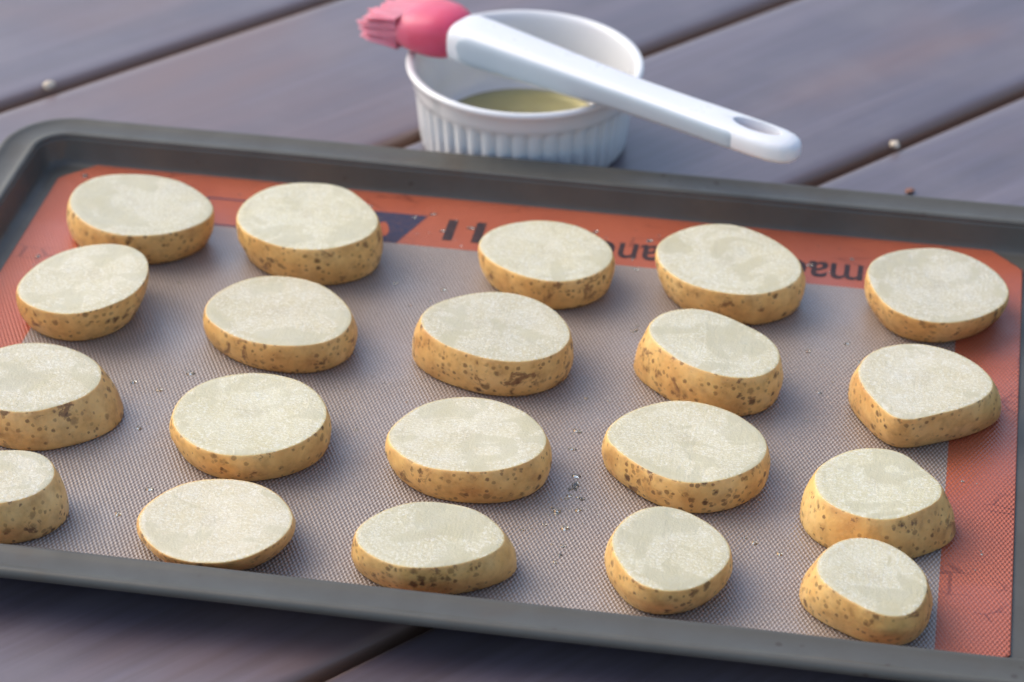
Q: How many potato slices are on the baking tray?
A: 20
